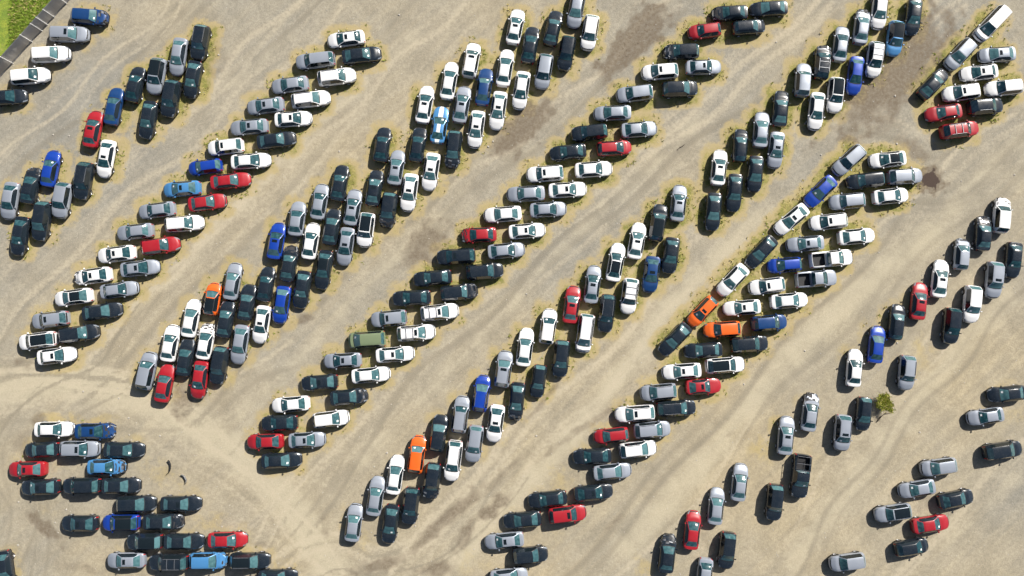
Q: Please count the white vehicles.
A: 81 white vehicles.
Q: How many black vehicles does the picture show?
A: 106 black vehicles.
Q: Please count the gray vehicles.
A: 75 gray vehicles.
